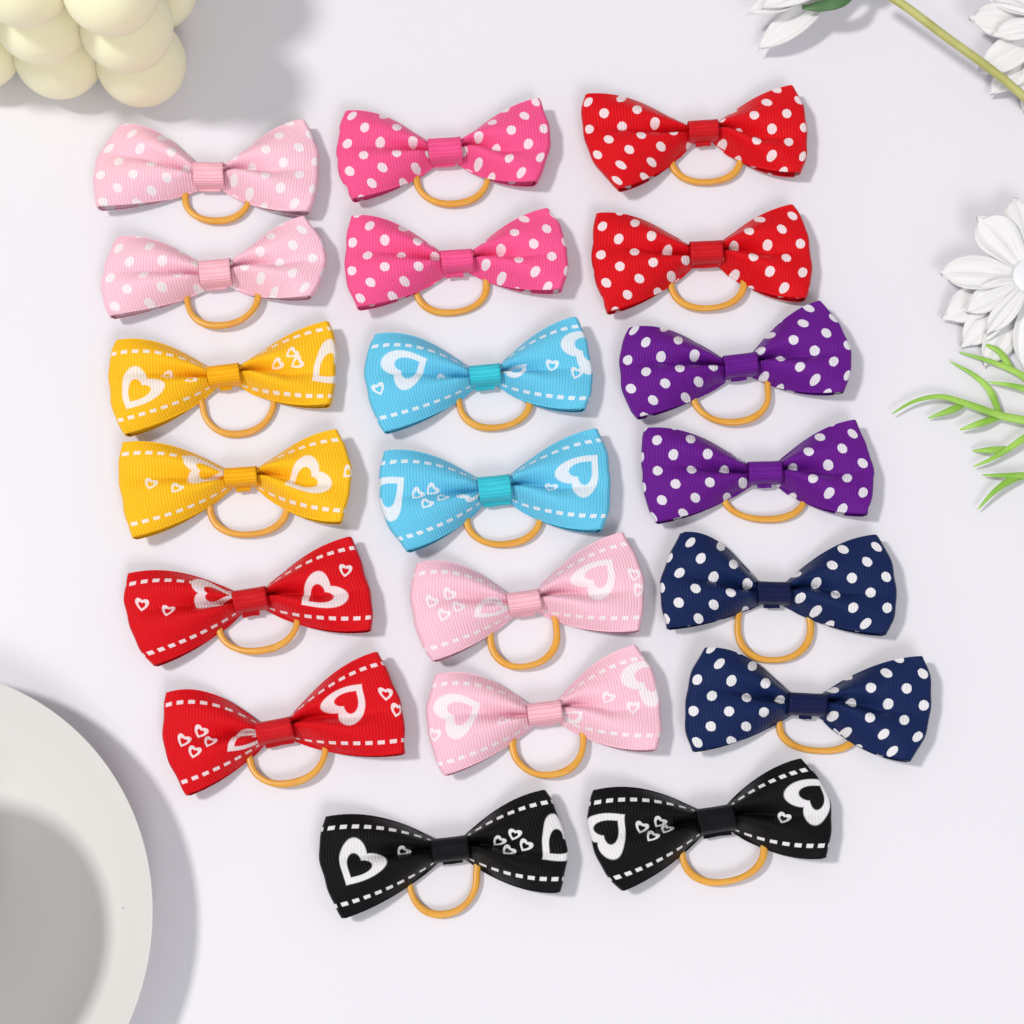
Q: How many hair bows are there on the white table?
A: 20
